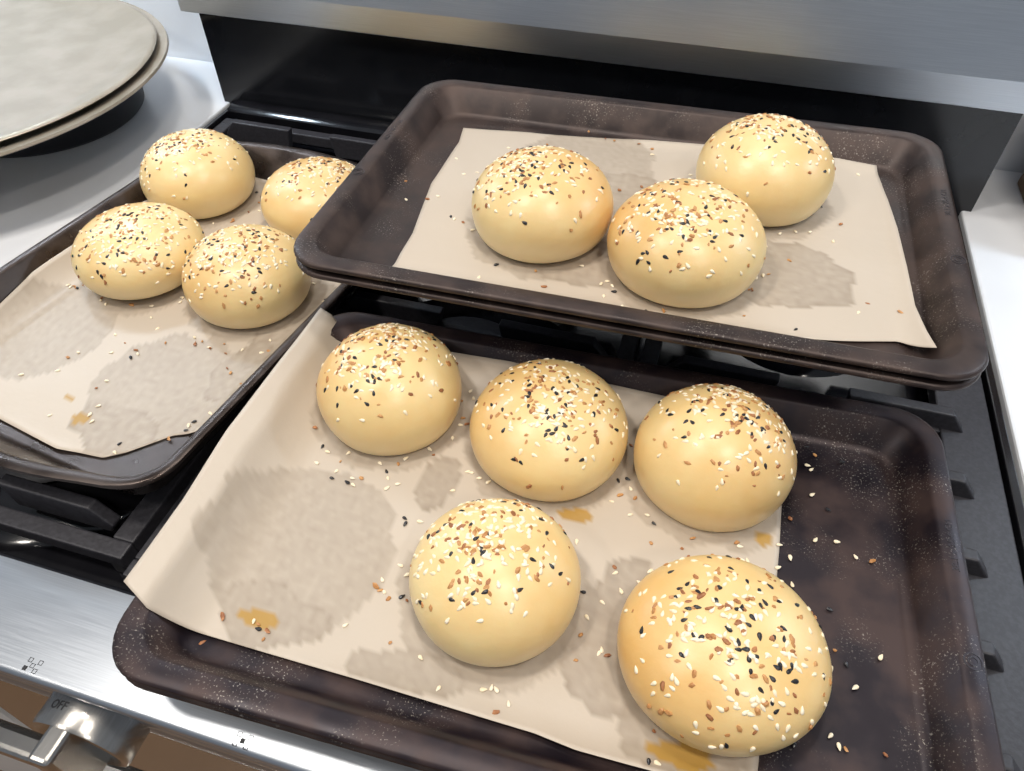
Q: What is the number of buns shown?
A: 12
